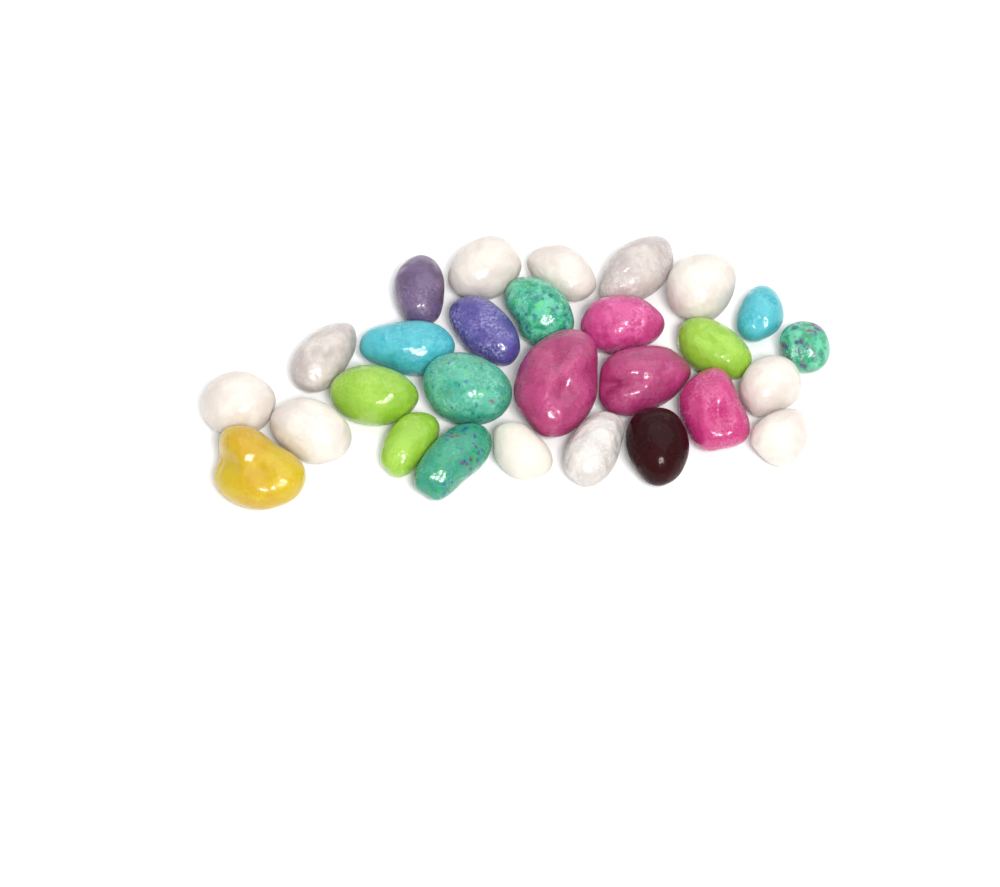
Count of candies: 28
